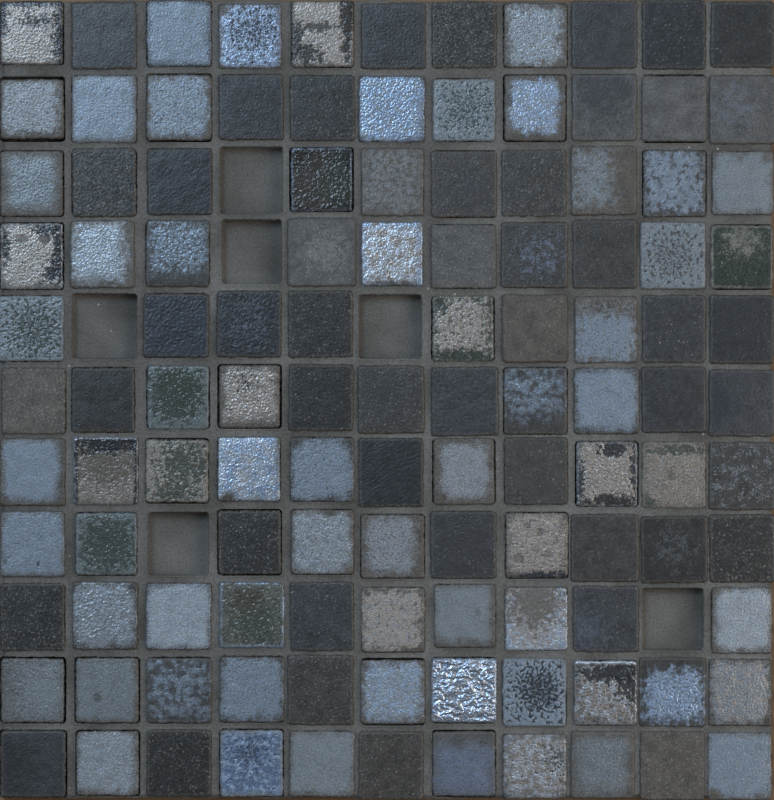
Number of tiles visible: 115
